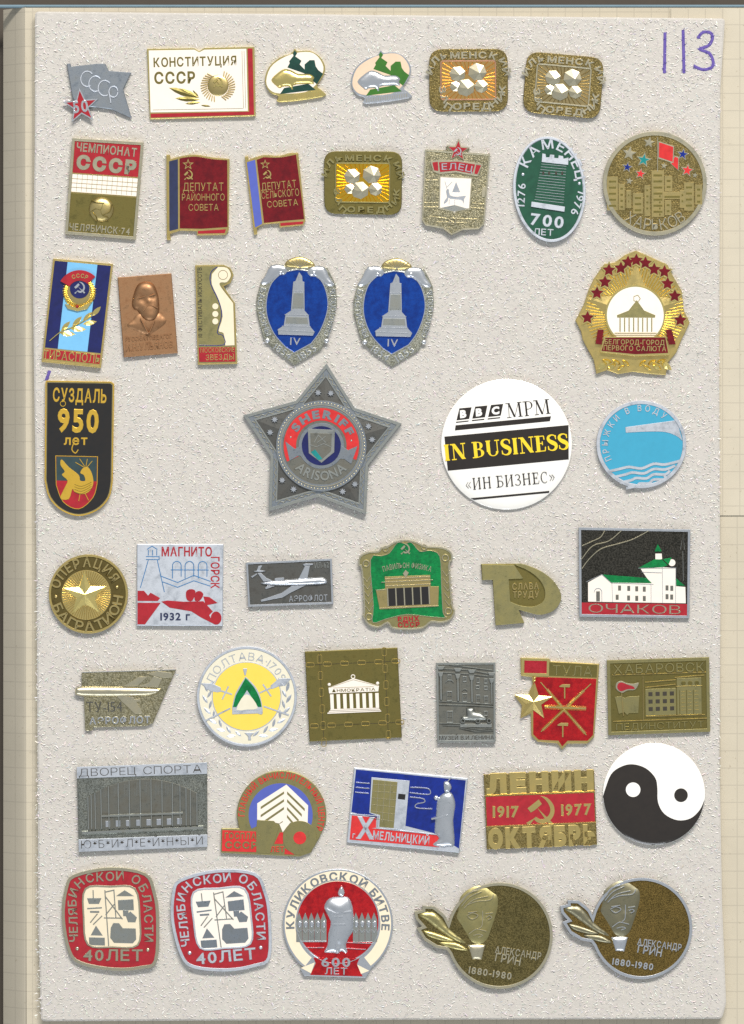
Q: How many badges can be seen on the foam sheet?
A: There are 45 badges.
